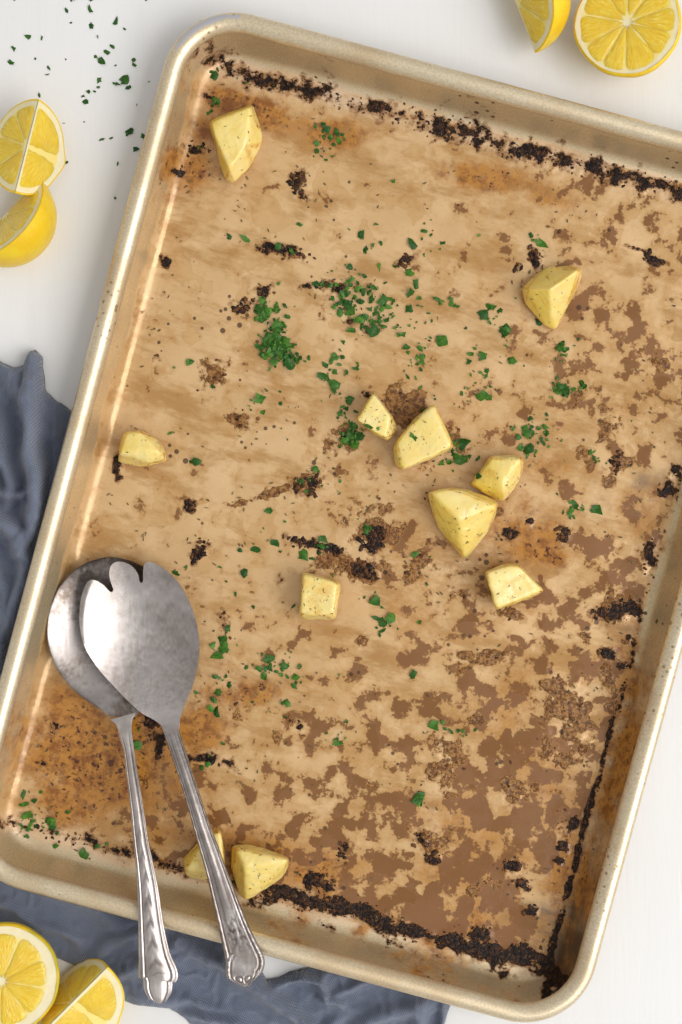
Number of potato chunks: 11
